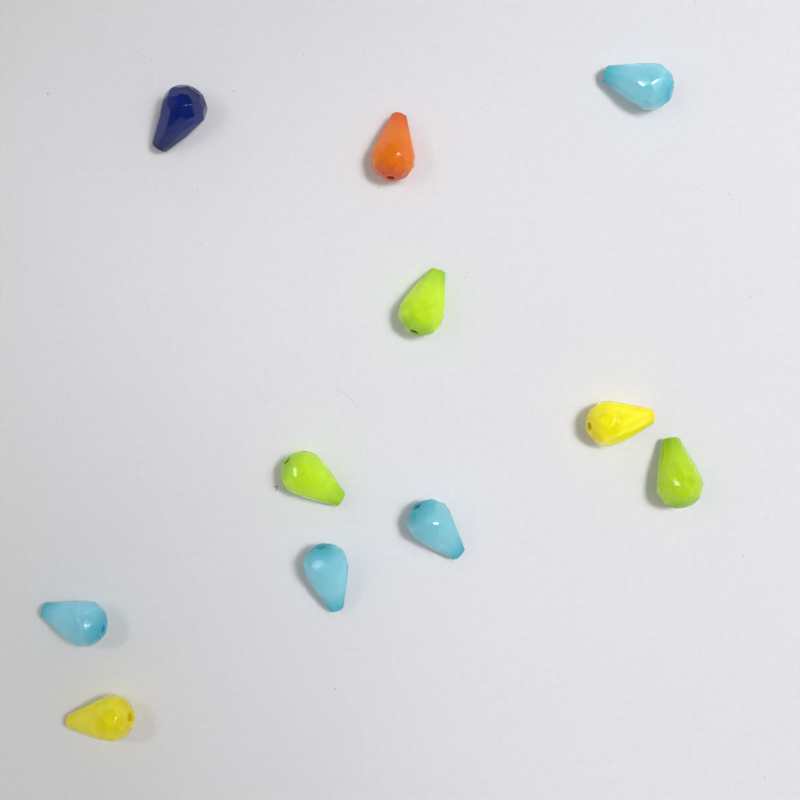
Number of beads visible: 11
